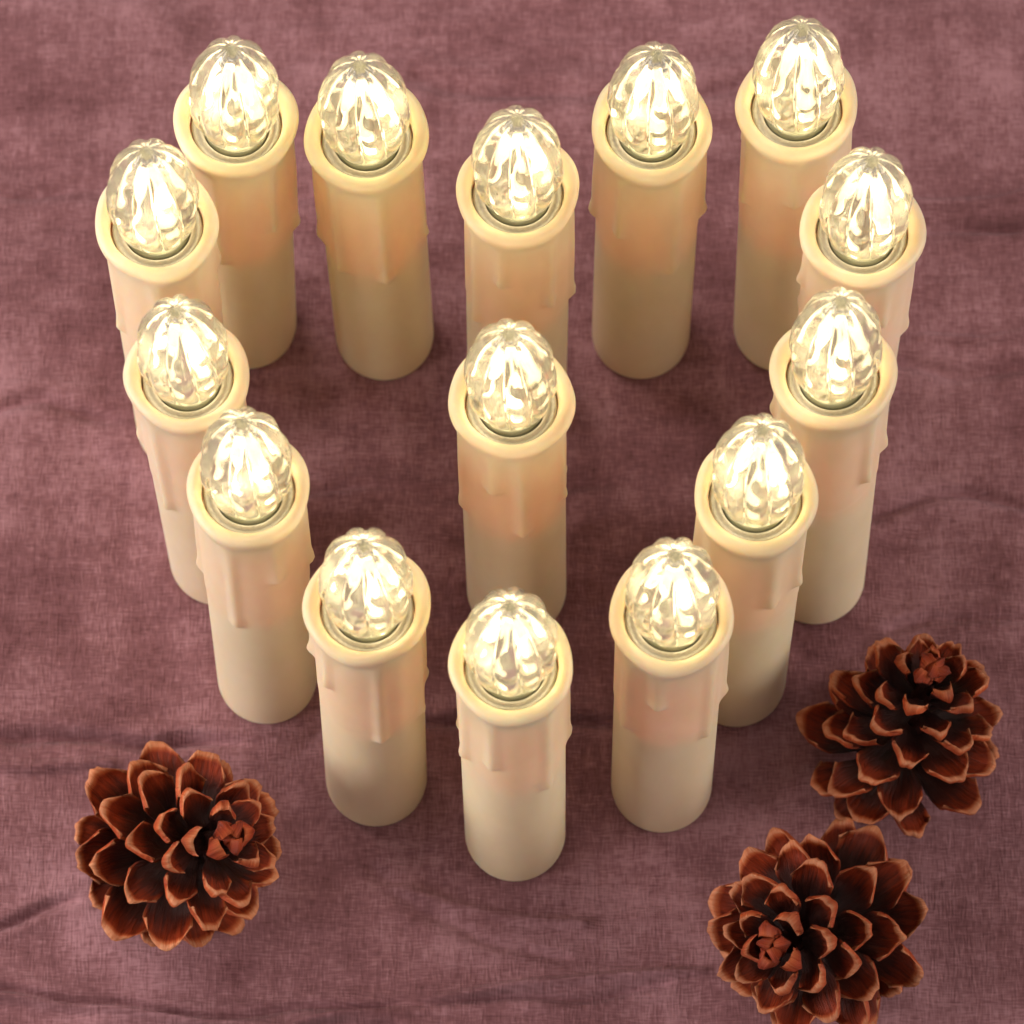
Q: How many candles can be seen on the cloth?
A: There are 15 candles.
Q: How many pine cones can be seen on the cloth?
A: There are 3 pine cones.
